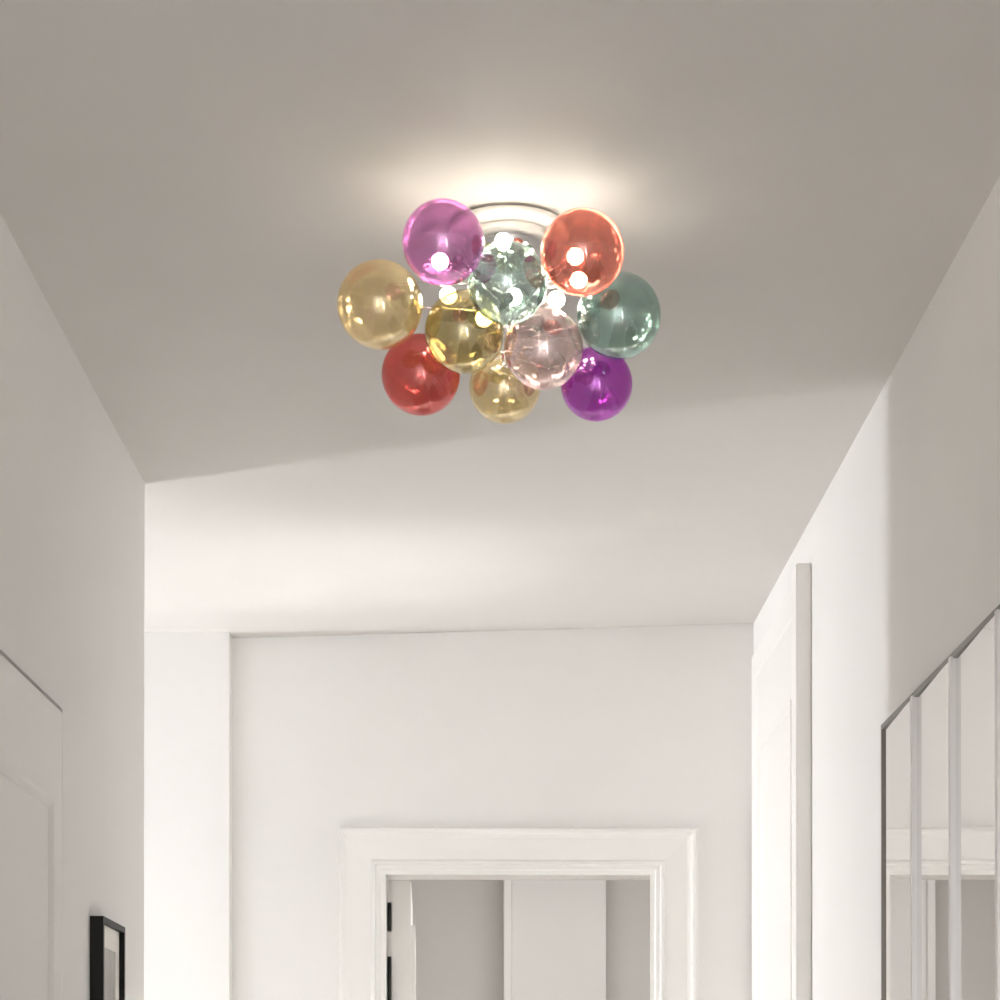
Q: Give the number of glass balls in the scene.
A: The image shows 10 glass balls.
